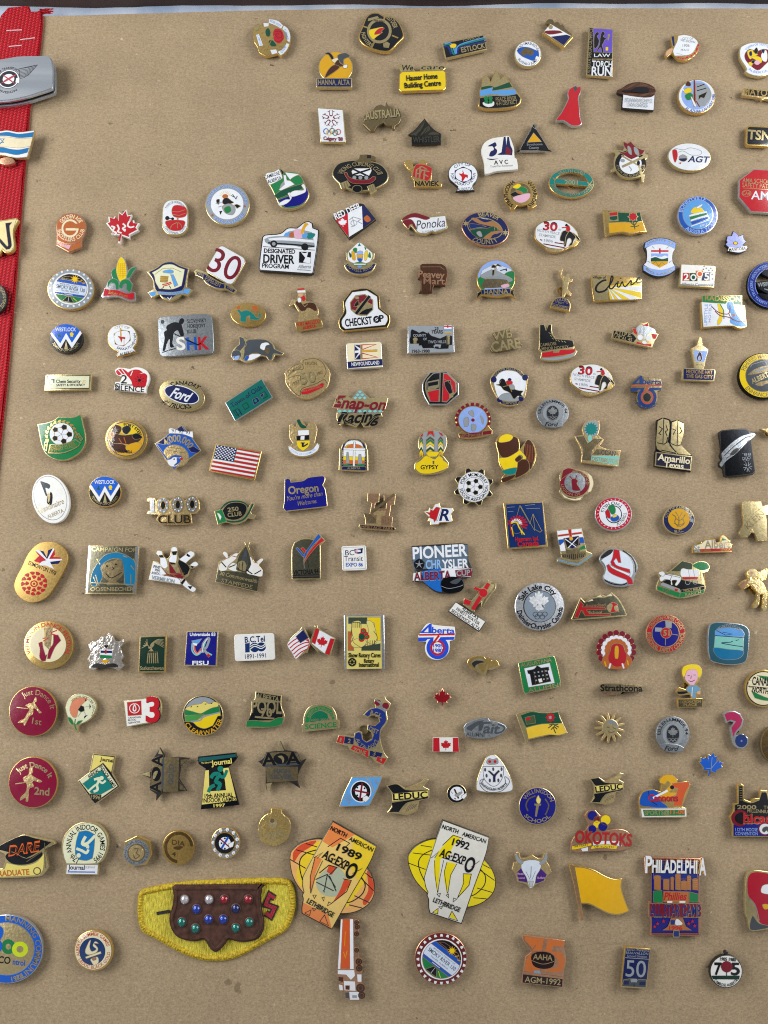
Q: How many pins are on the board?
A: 189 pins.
